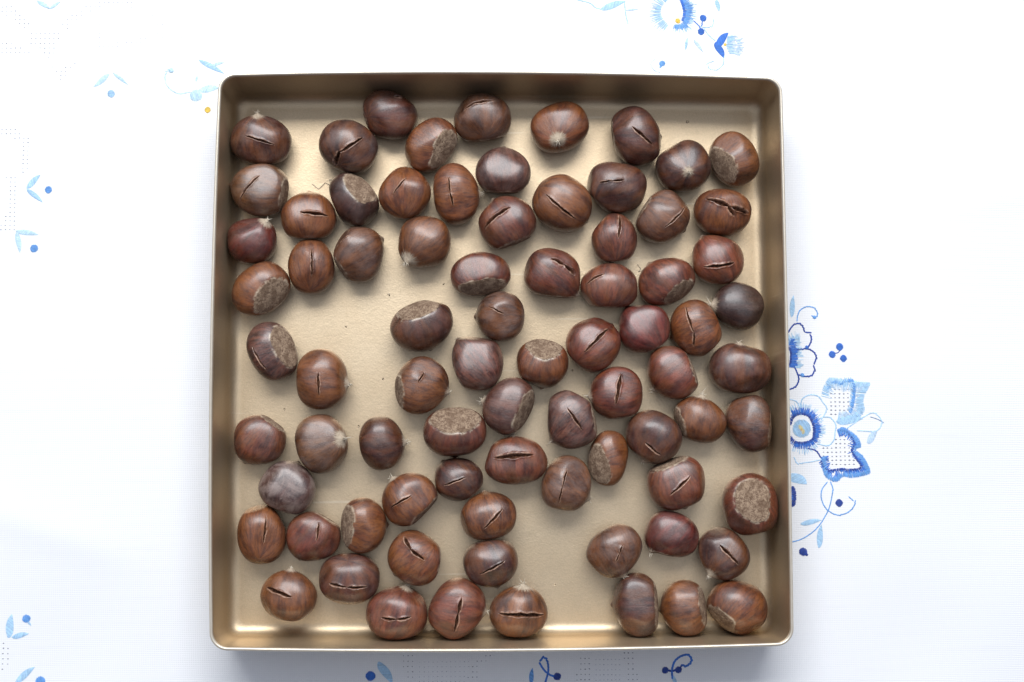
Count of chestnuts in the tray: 79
